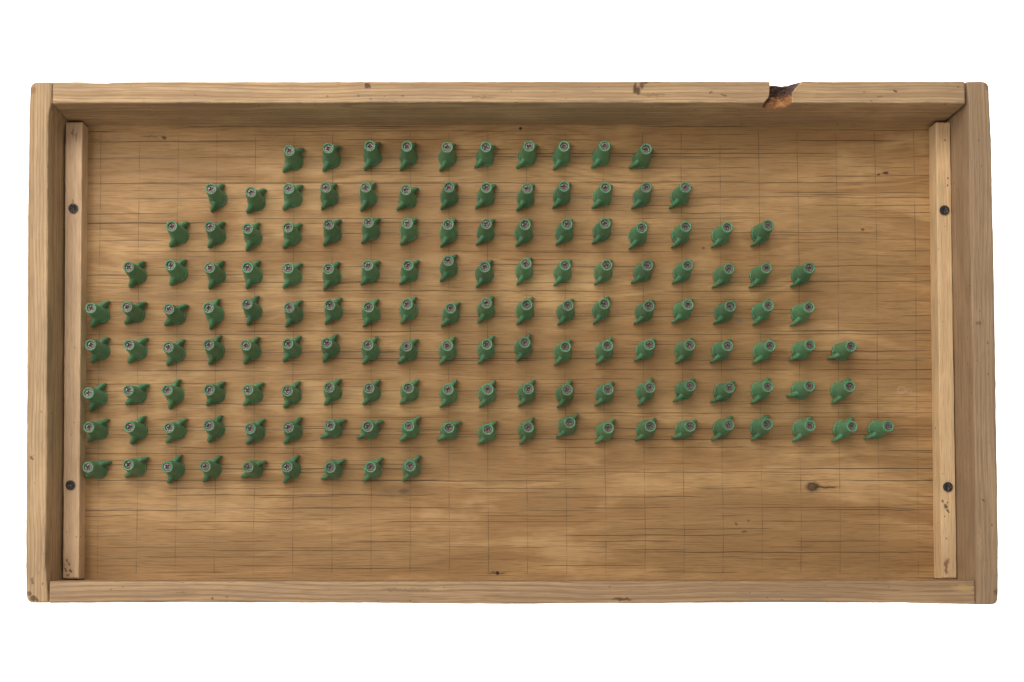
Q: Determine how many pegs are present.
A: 146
